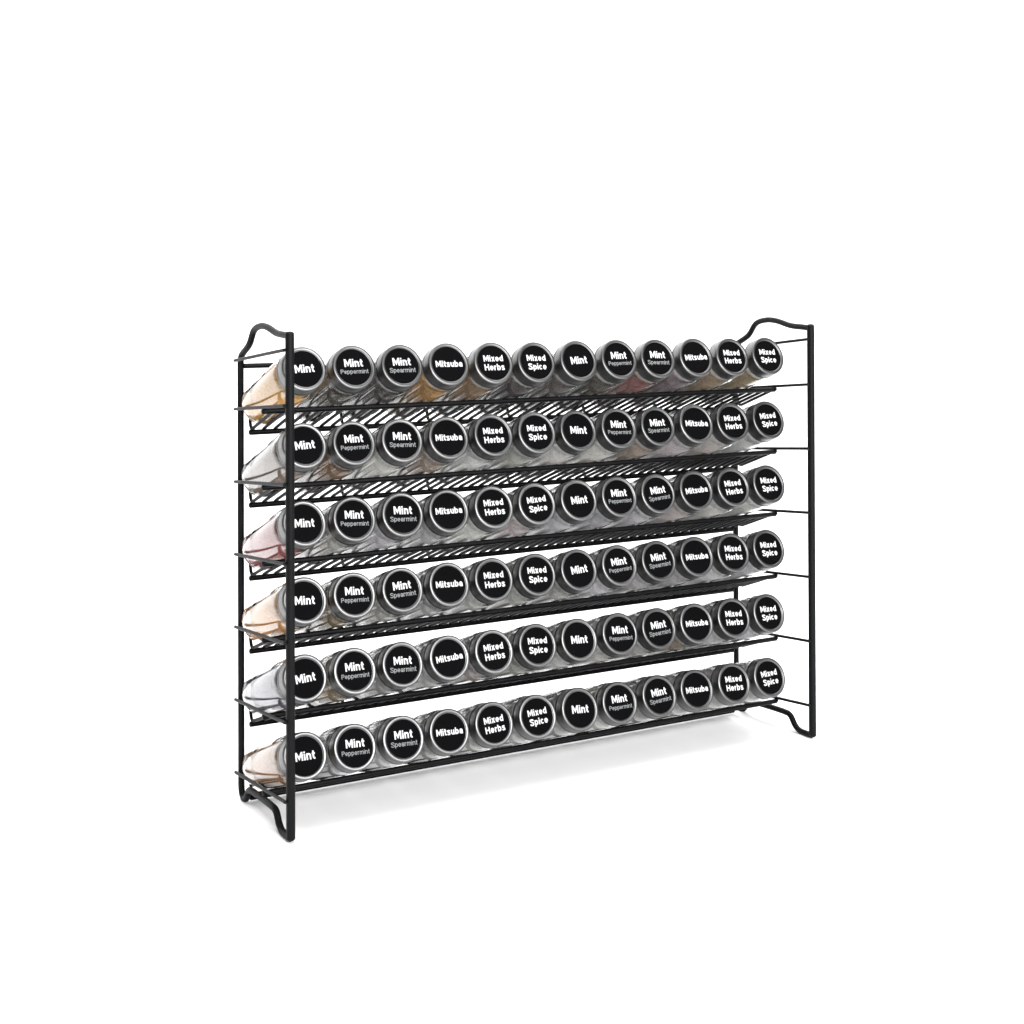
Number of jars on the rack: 72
